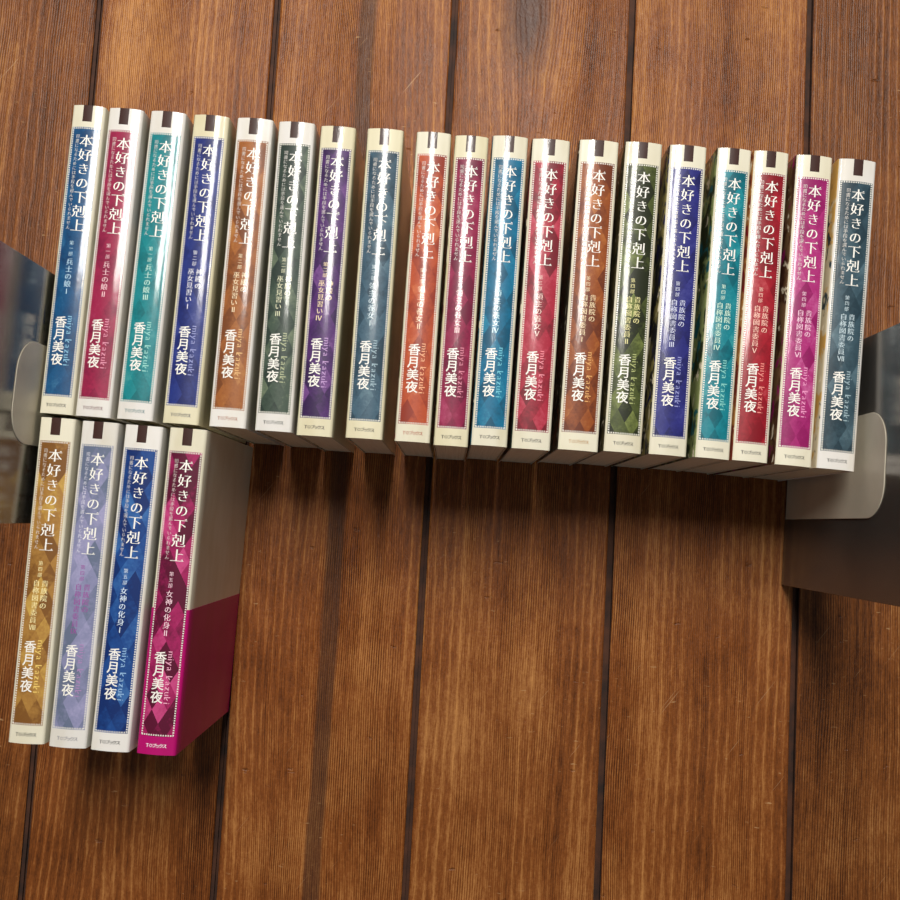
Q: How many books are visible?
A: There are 23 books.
